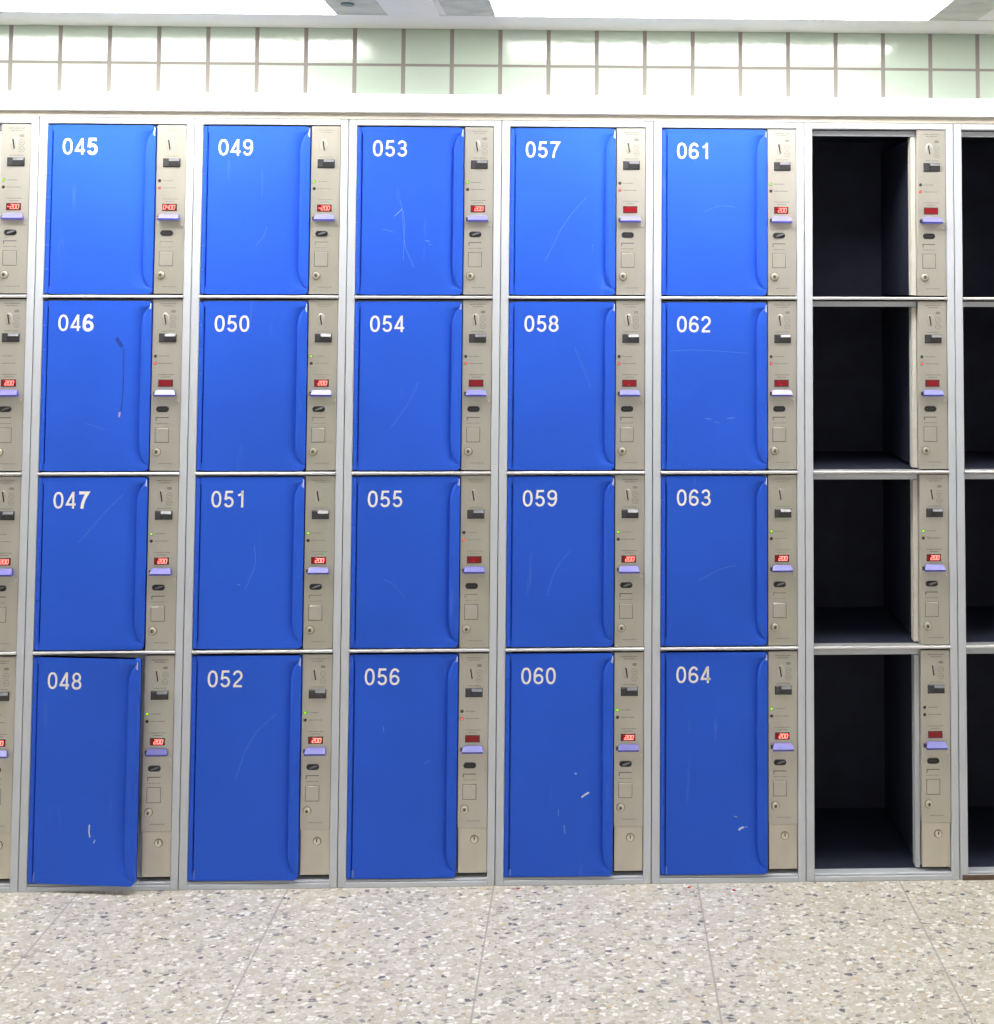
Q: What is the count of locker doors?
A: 20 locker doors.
